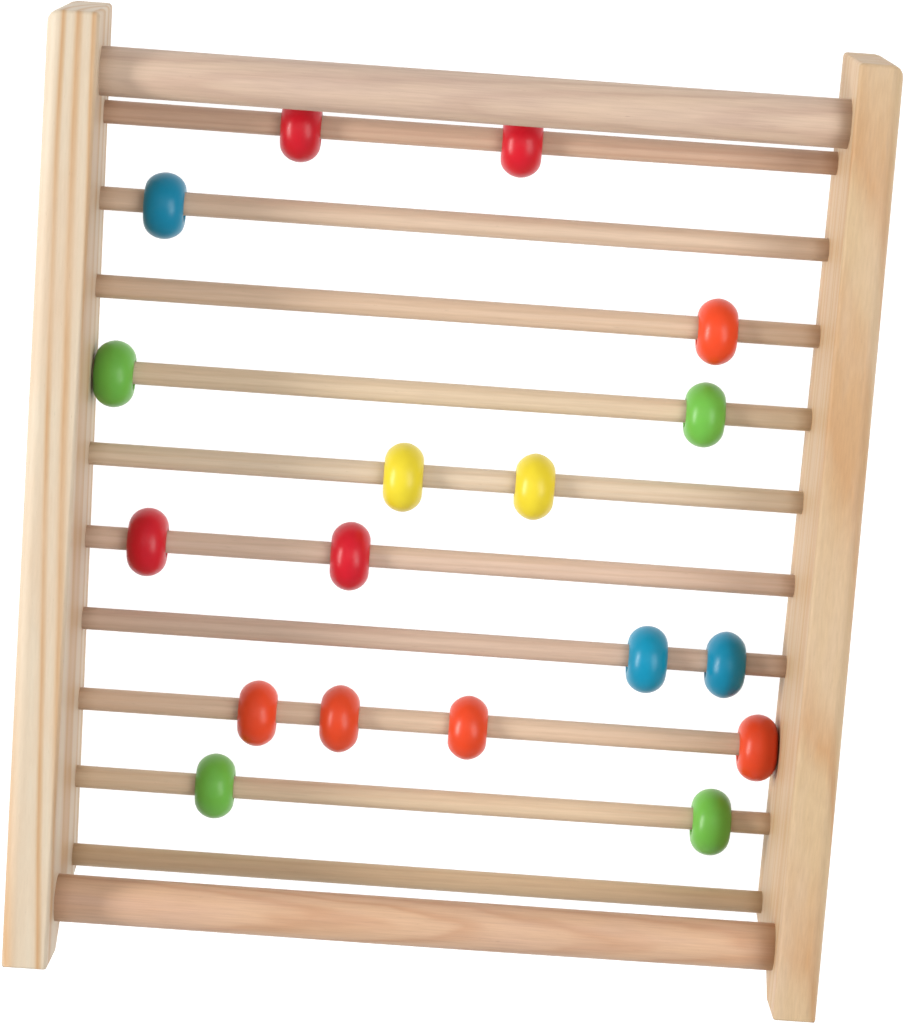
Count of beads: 18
